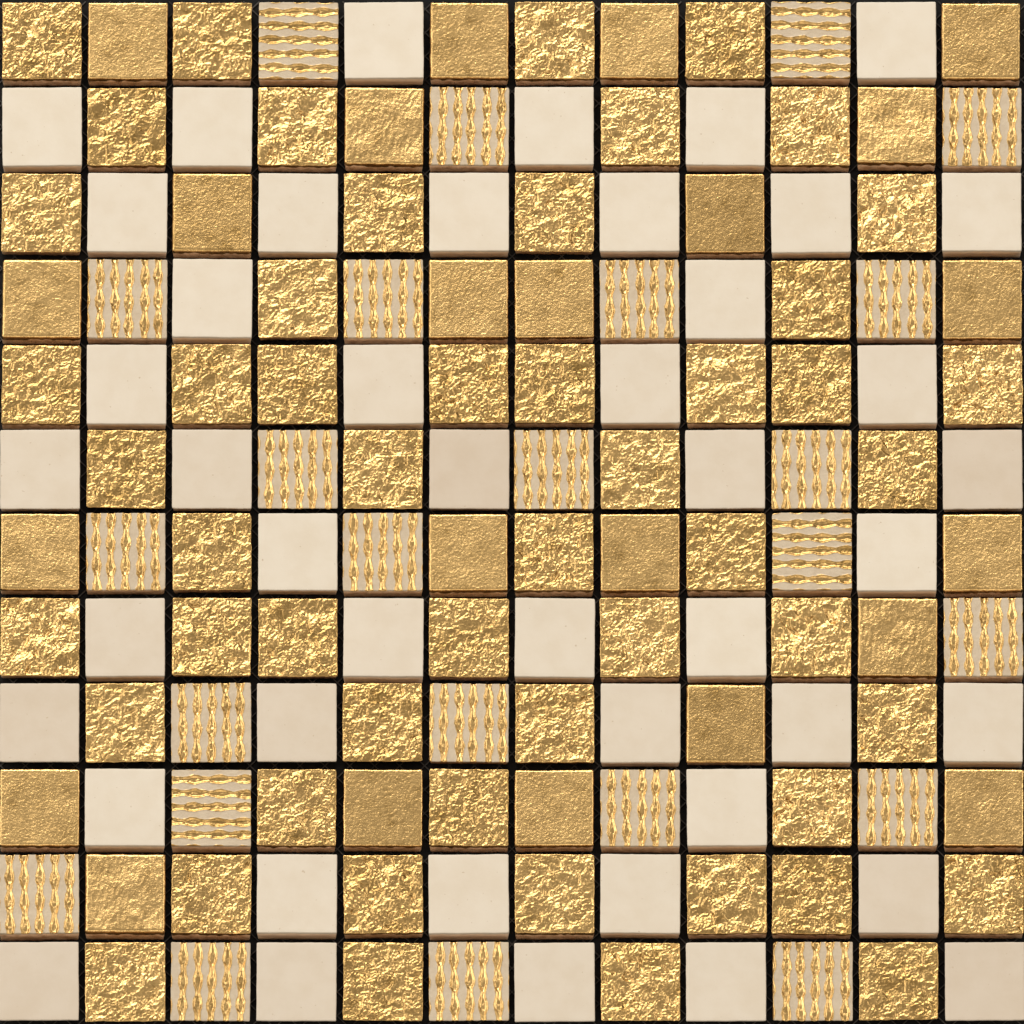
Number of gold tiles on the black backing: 75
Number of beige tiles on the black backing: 45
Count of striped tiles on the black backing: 24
